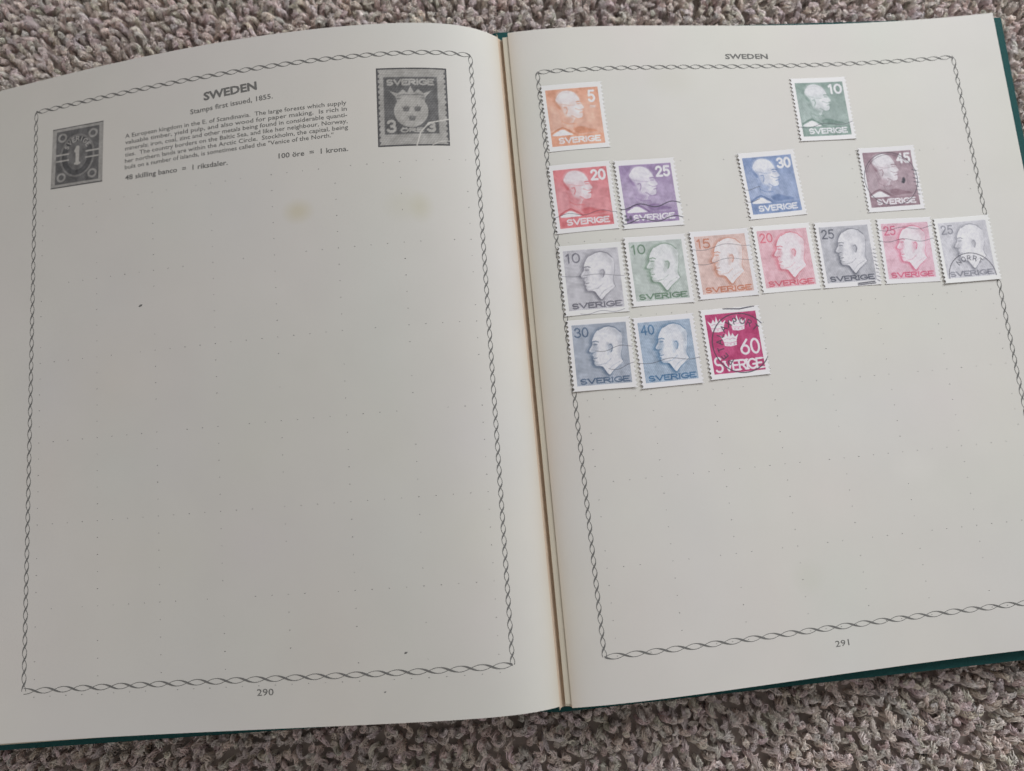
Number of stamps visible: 16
